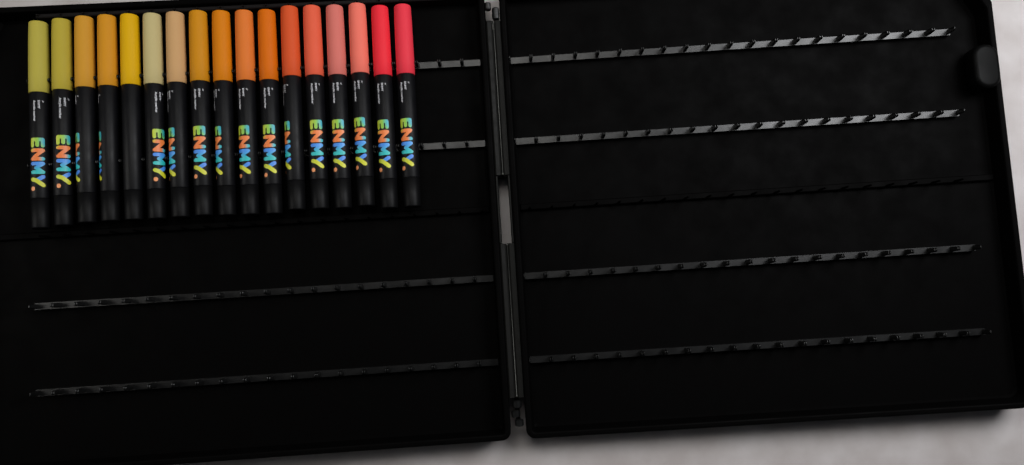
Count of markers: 17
